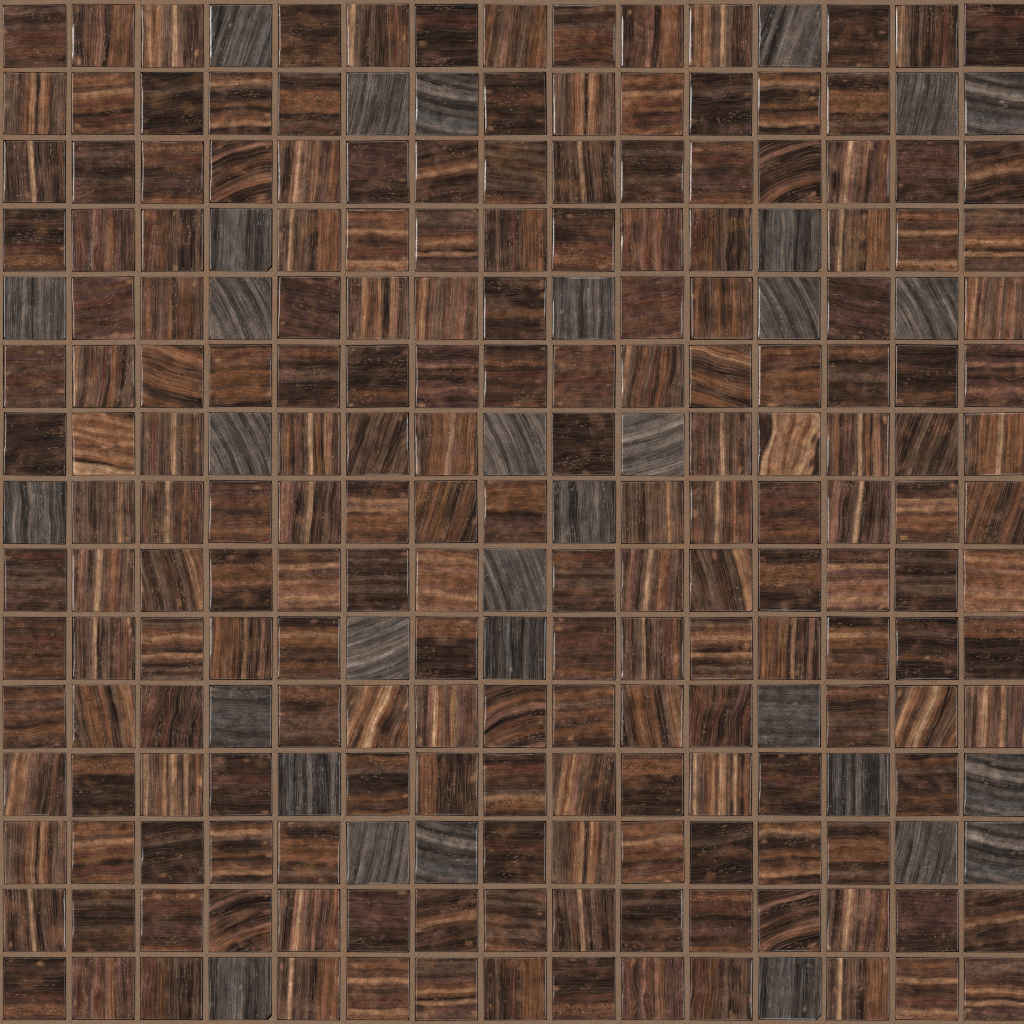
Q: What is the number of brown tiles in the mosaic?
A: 193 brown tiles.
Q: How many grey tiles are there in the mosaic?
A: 32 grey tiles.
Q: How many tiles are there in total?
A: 225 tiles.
